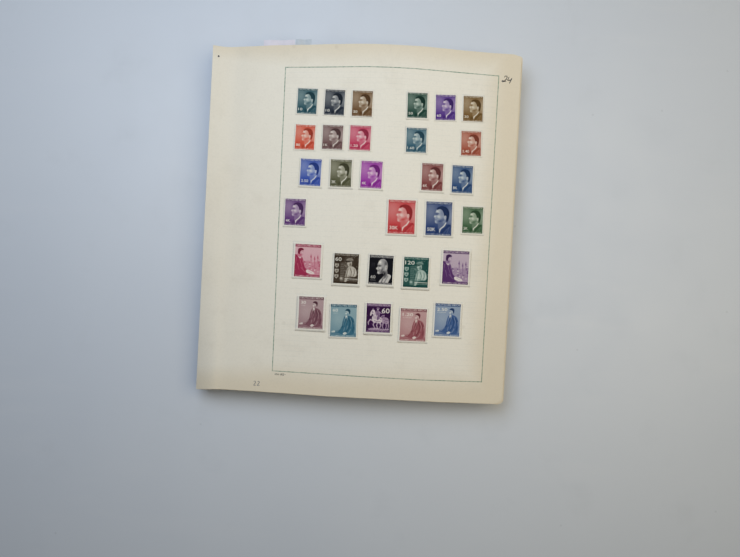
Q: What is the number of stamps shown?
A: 30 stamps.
